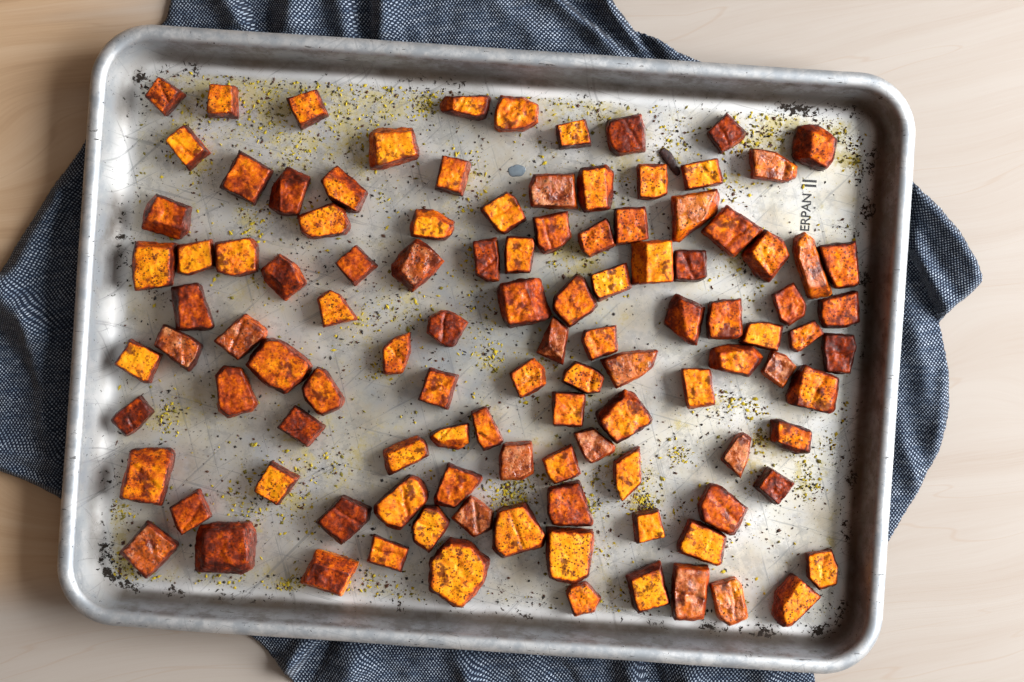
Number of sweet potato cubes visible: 111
